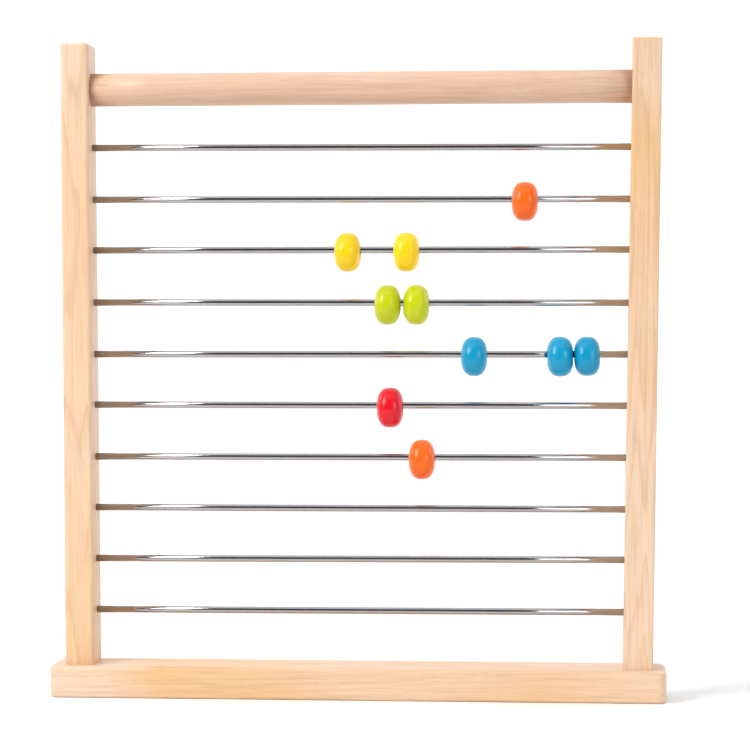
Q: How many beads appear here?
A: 10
